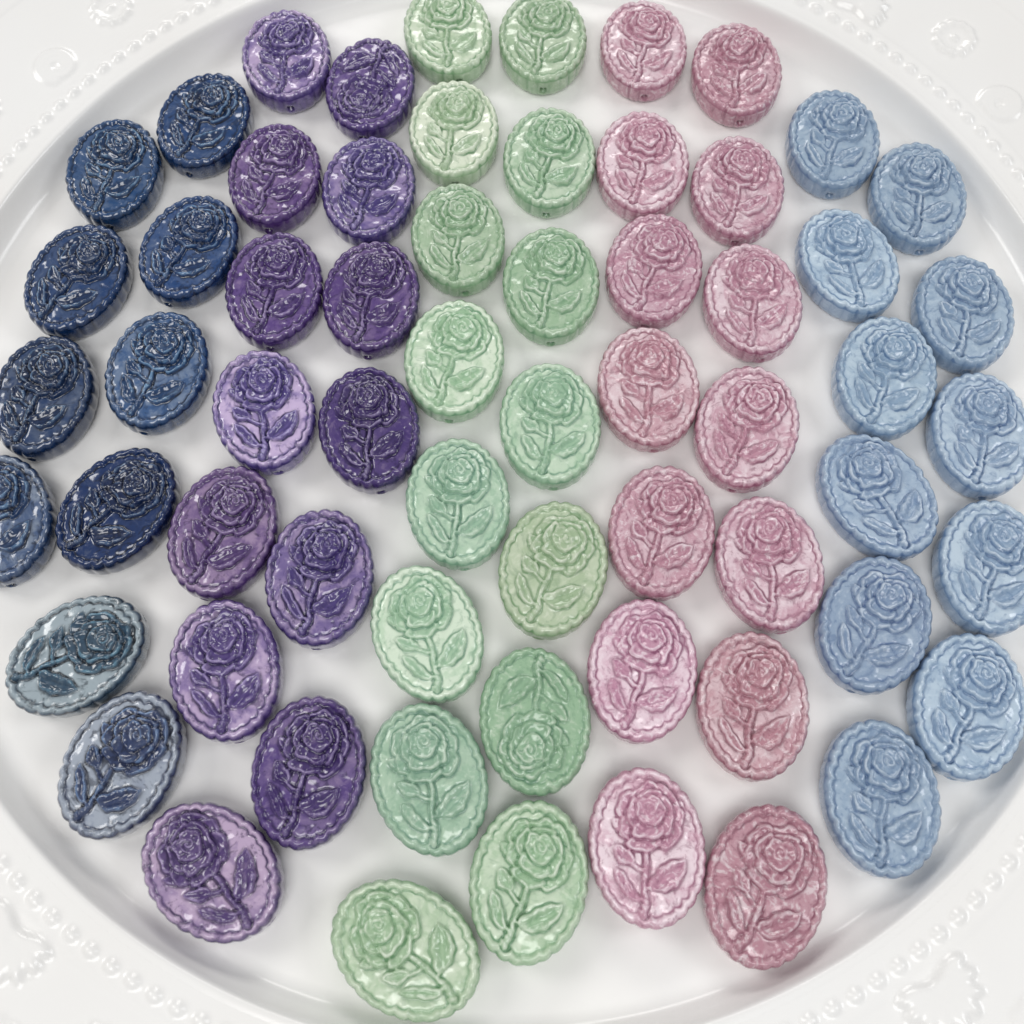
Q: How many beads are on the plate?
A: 63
